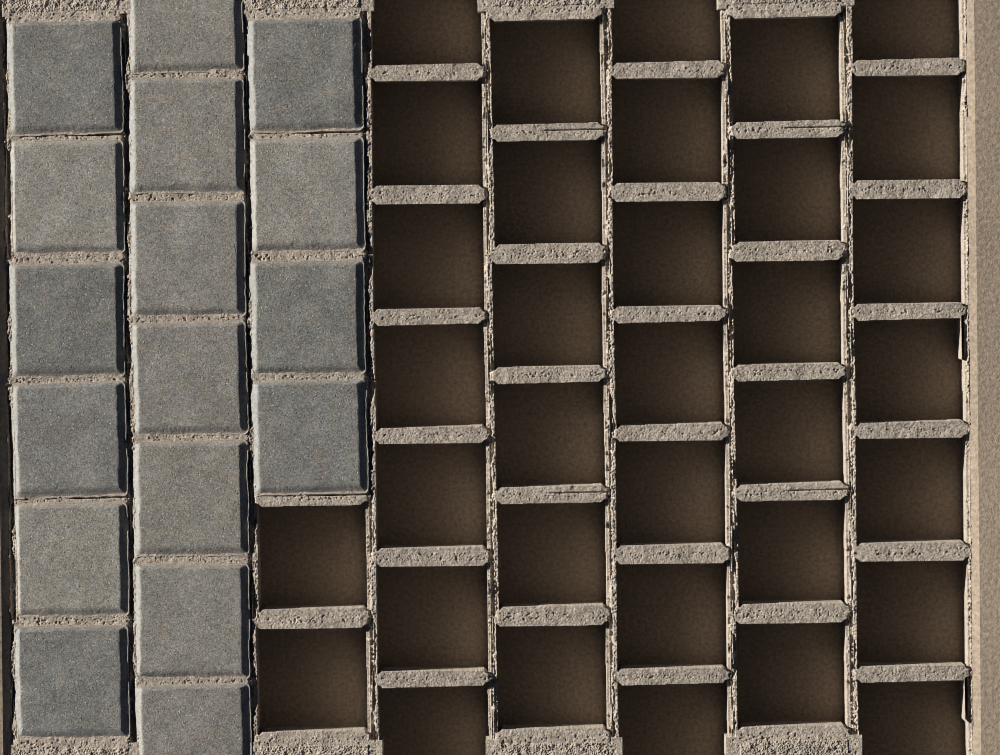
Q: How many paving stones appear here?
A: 17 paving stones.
